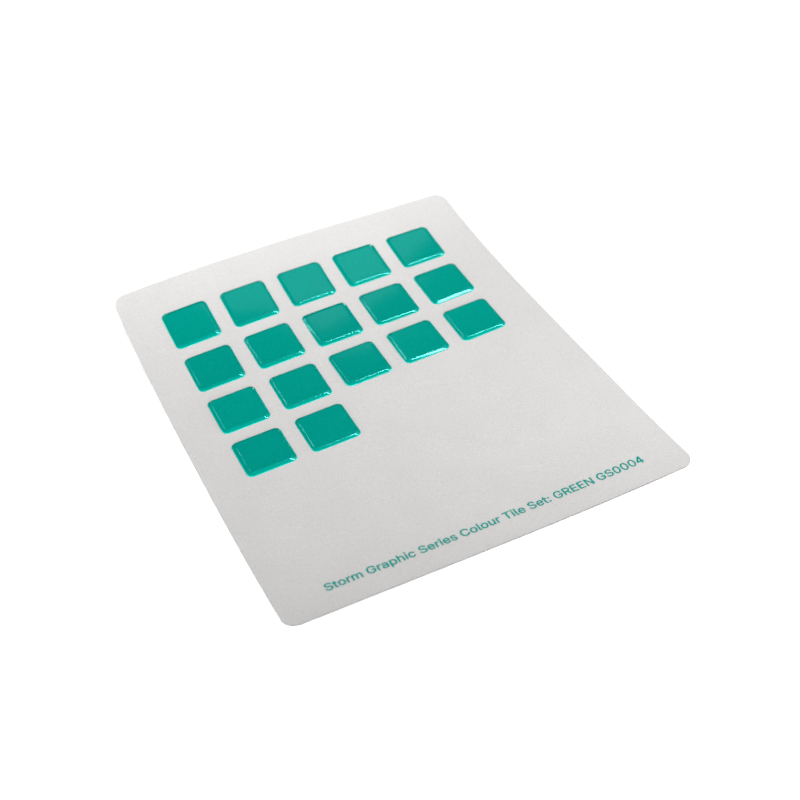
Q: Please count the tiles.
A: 17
